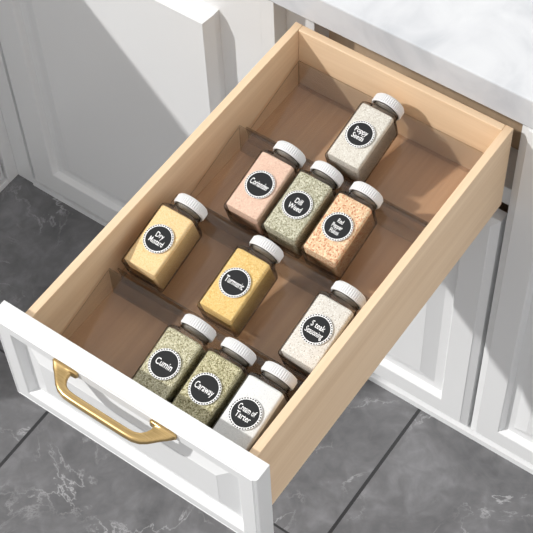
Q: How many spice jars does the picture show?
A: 10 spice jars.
